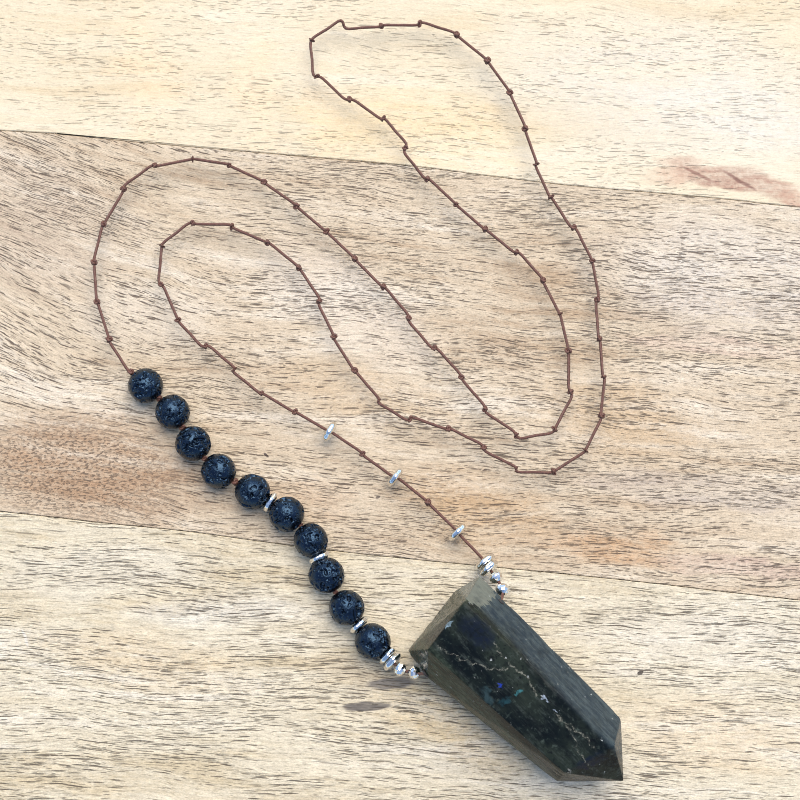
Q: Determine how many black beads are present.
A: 10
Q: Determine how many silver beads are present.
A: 14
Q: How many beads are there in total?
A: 24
